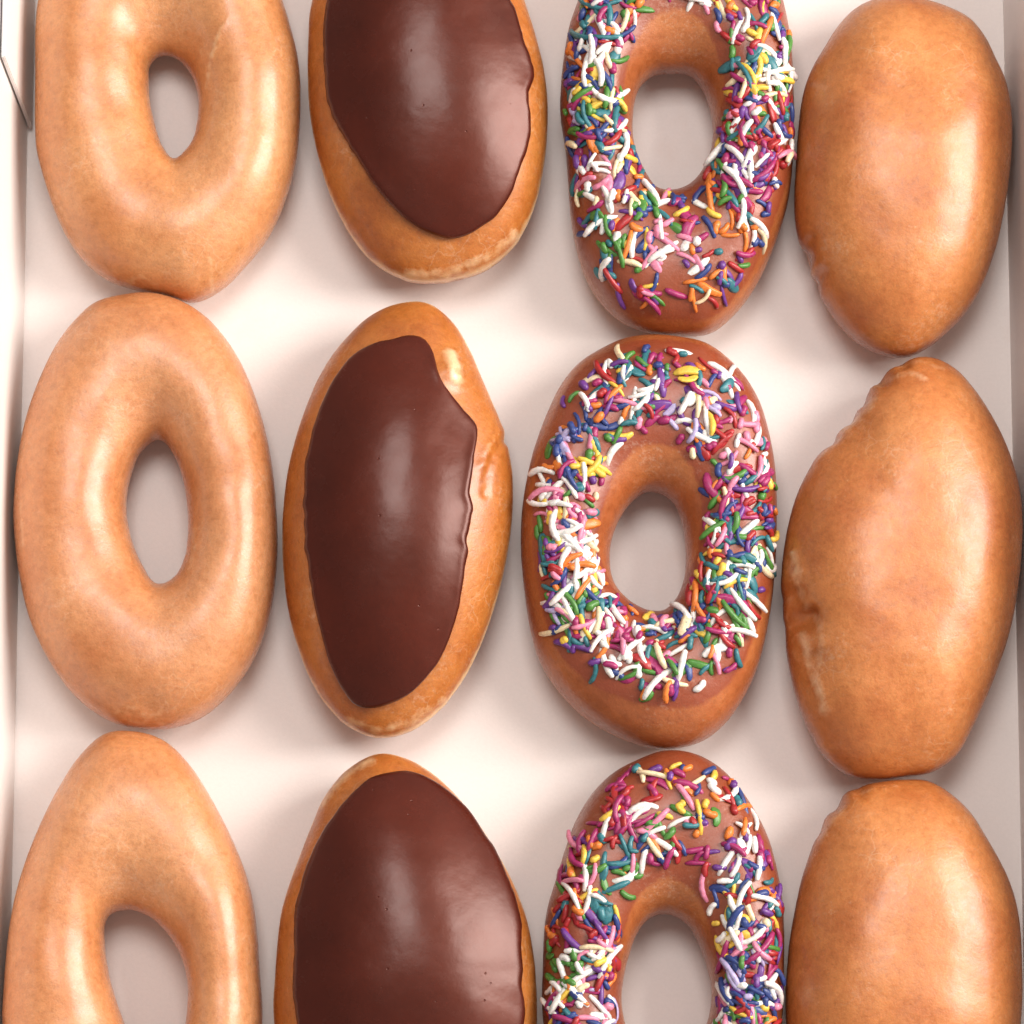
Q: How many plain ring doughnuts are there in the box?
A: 3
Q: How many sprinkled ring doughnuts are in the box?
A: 3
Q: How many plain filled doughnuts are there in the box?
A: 3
